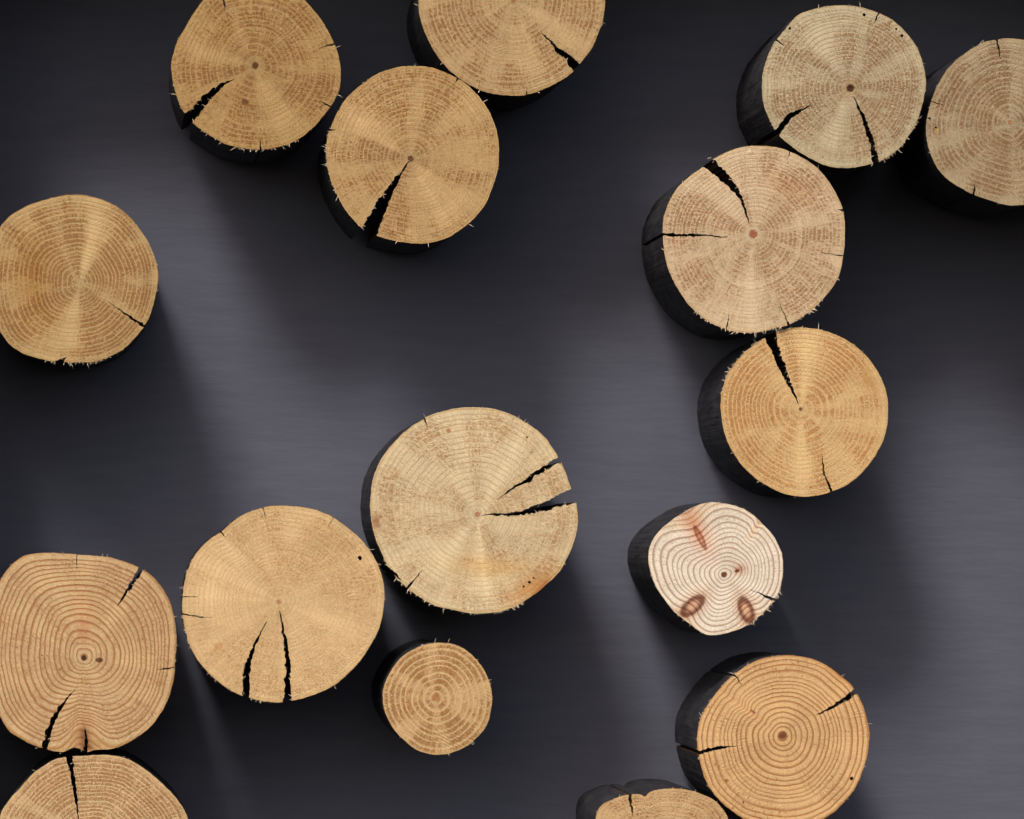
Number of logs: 16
